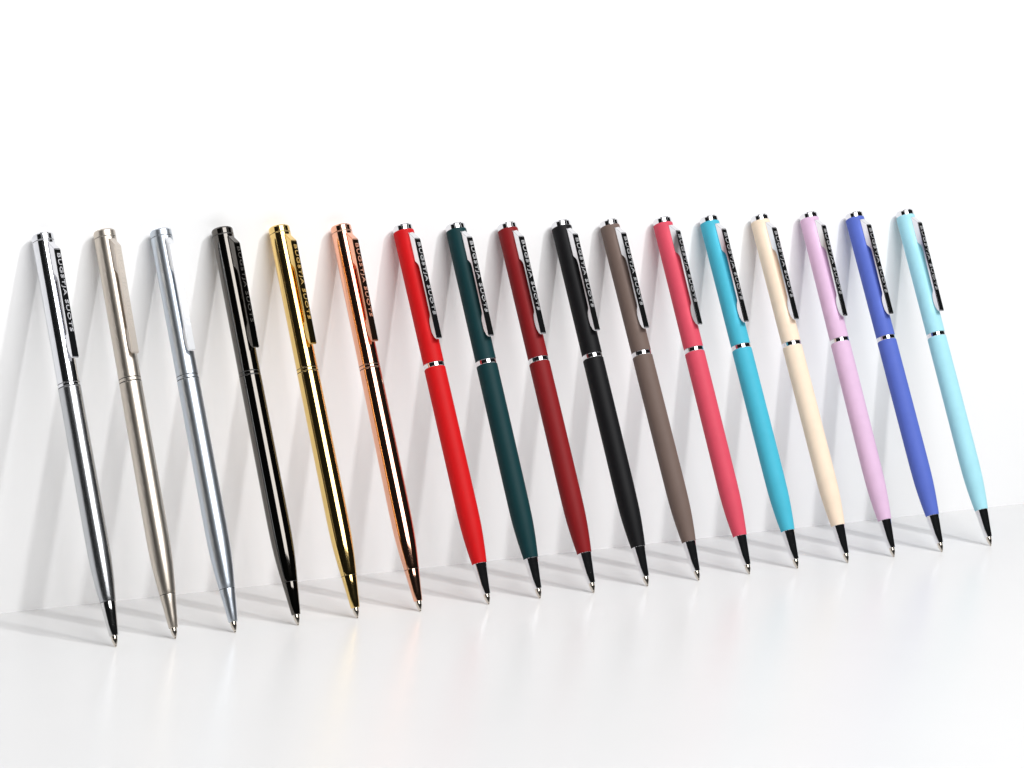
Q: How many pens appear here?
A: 17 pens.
